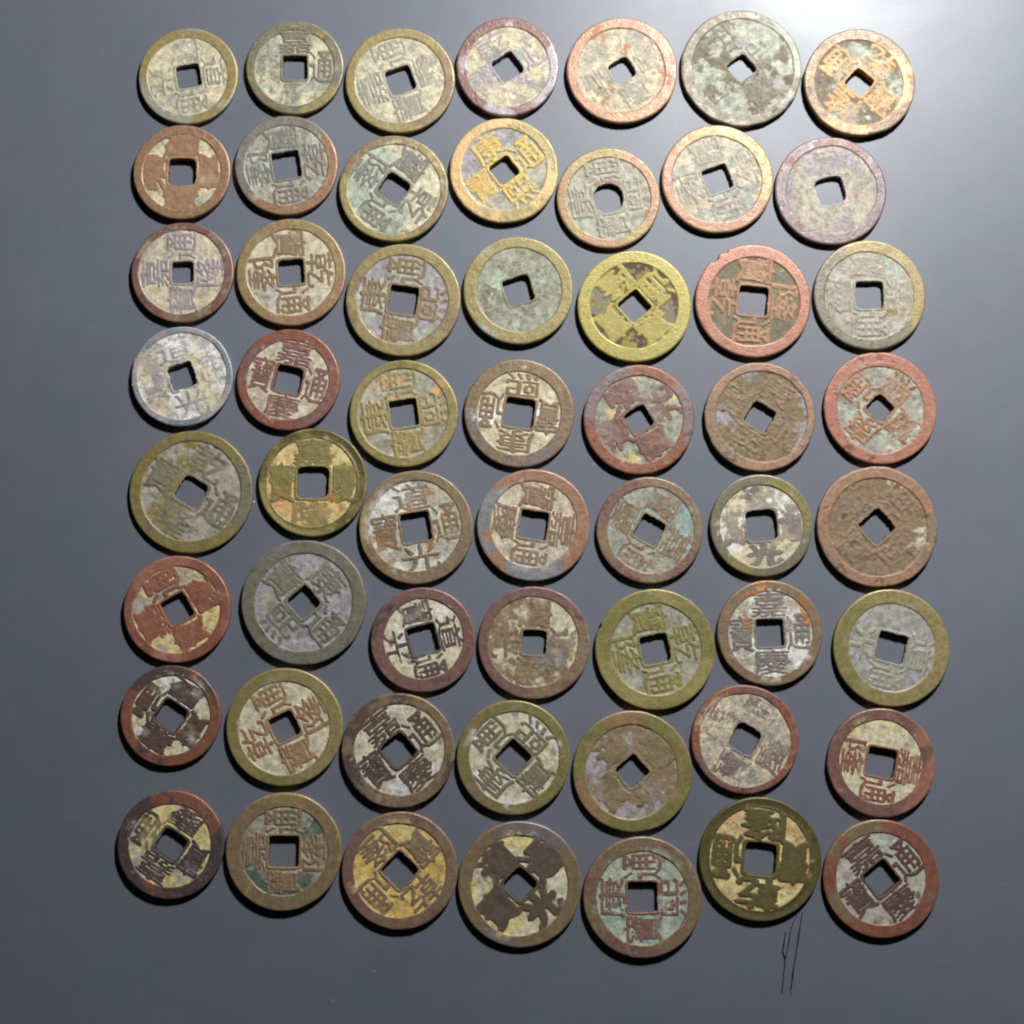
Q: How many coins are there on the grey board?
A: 56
